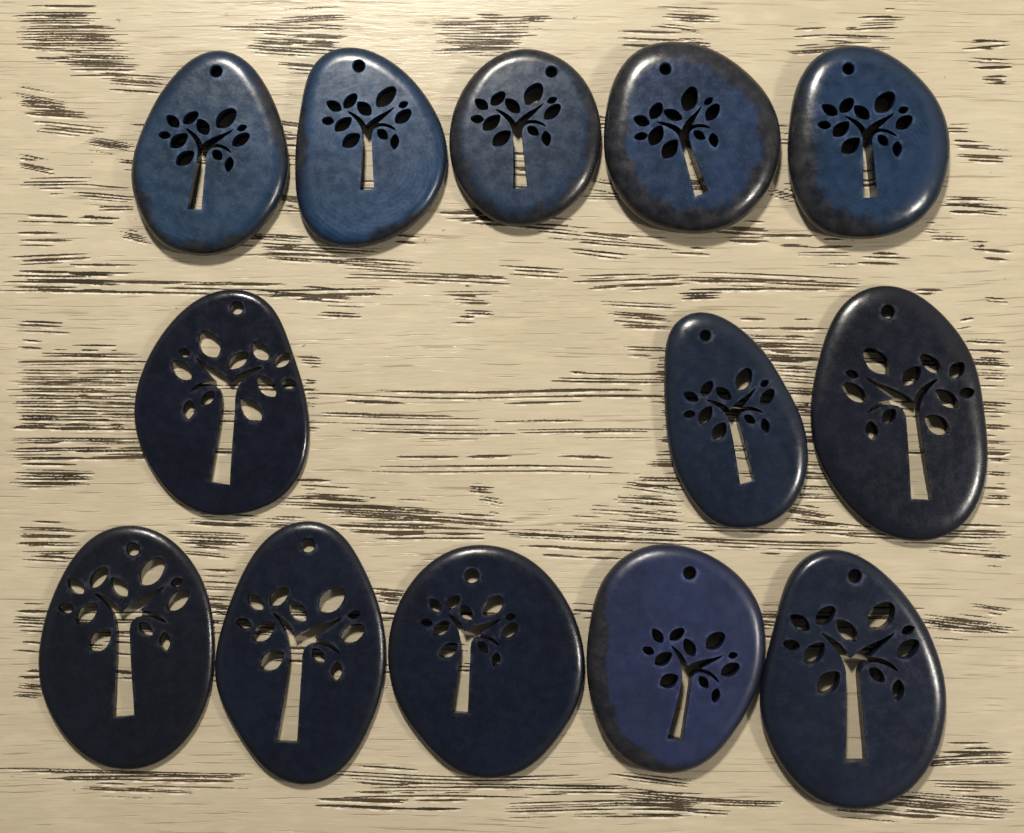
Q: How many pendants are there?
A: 13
